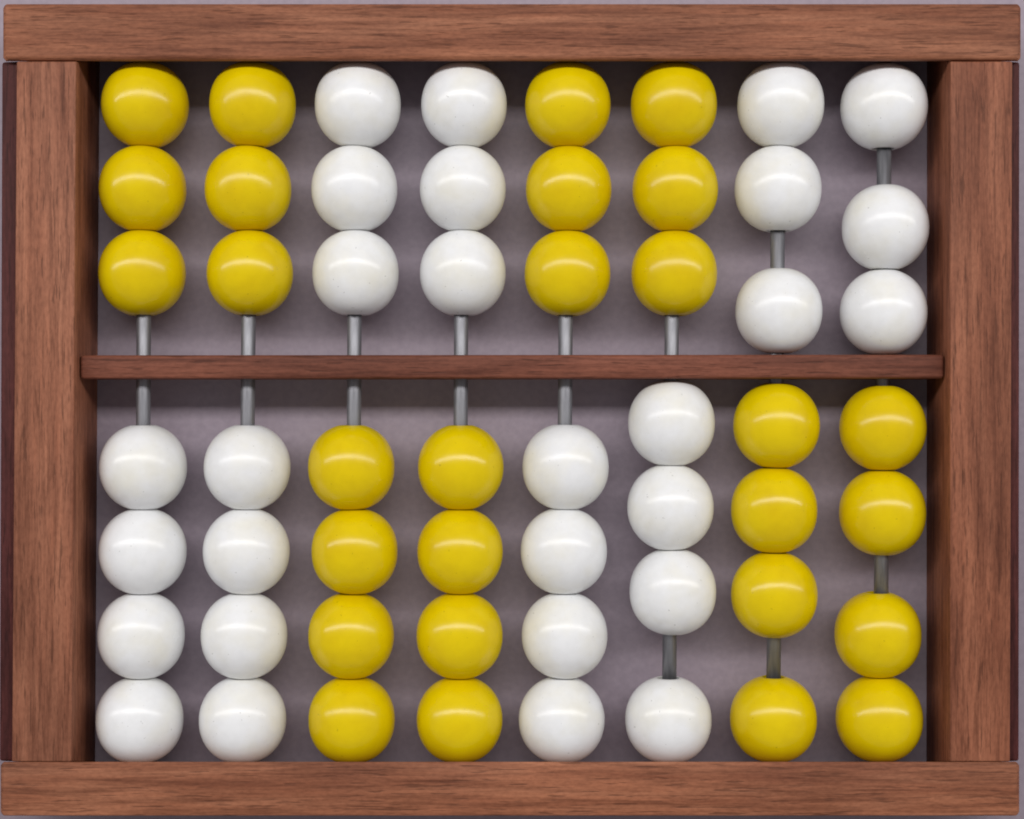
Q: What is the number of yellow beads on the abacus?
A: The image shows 28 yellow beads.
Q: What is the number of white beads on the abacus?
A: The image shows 28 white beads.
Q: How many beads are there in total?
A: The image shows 56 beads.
